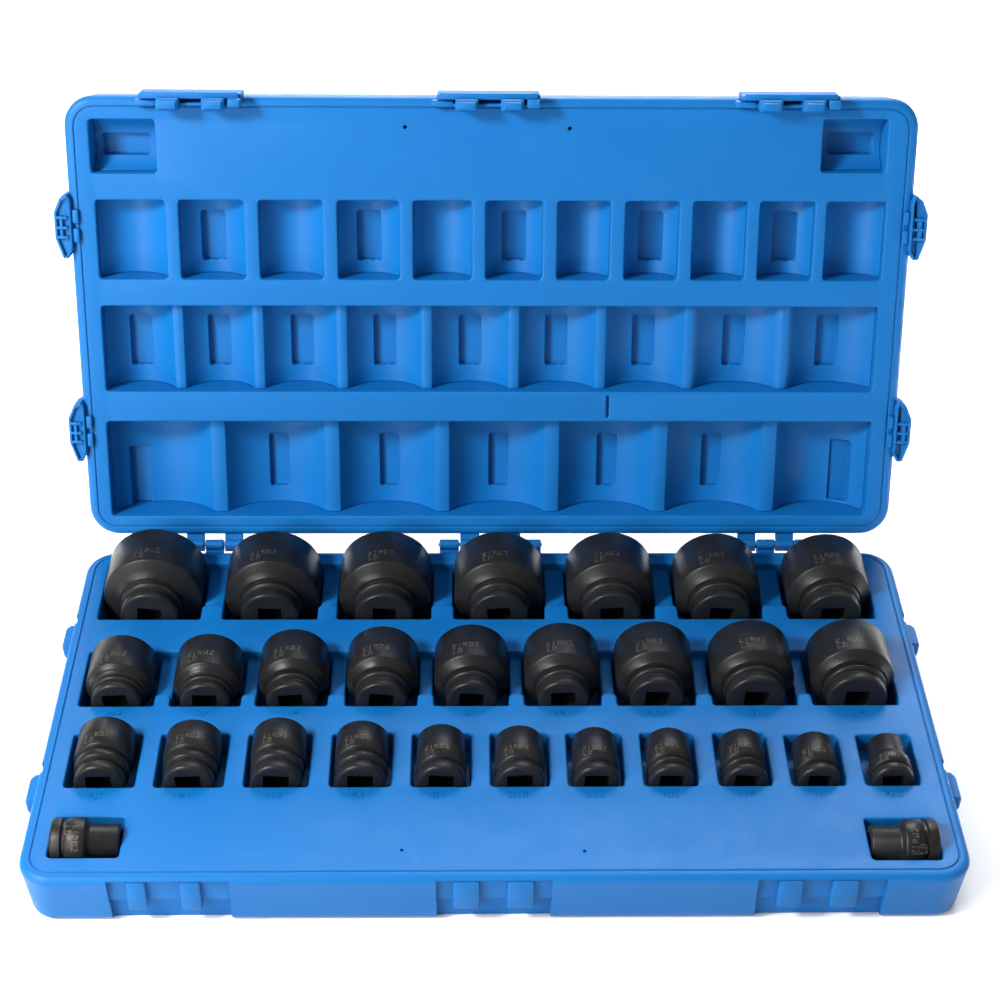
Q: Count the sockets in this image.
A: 29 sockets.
